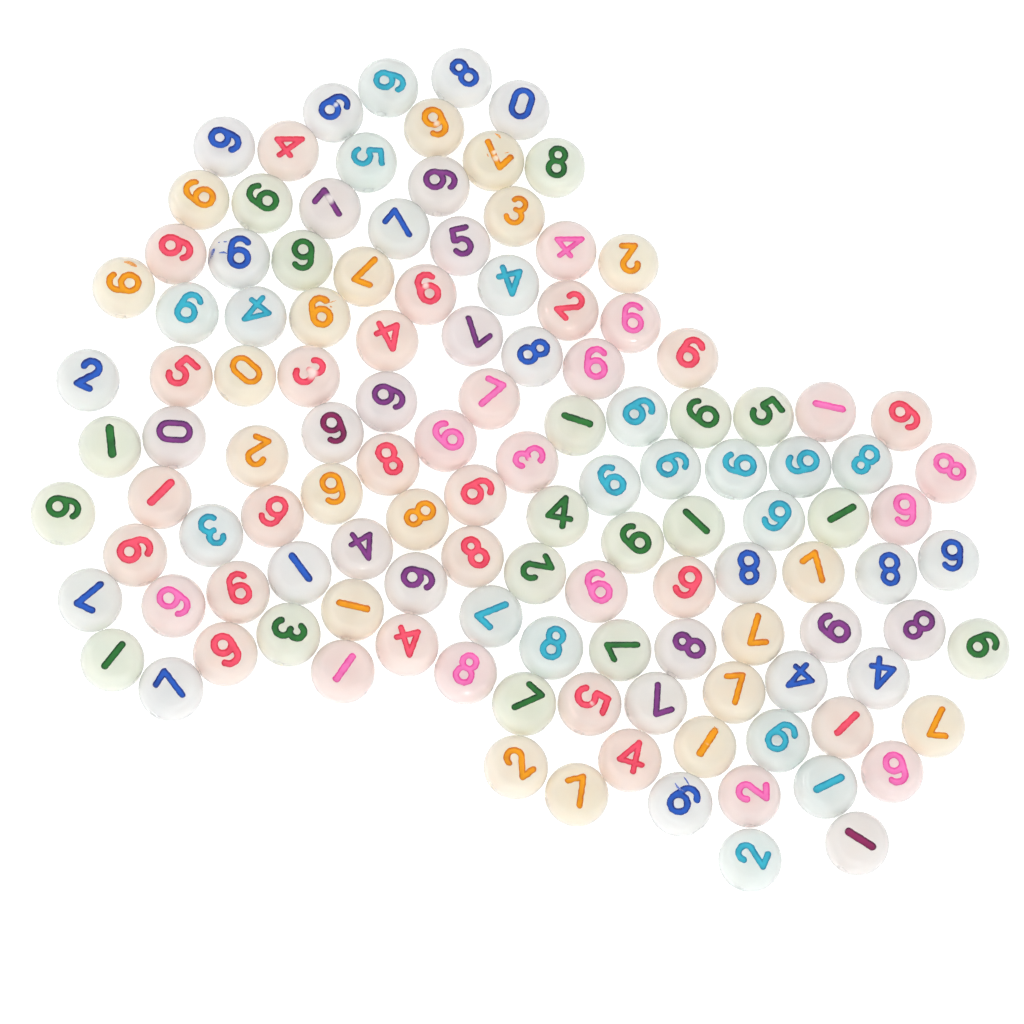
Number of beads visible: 124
